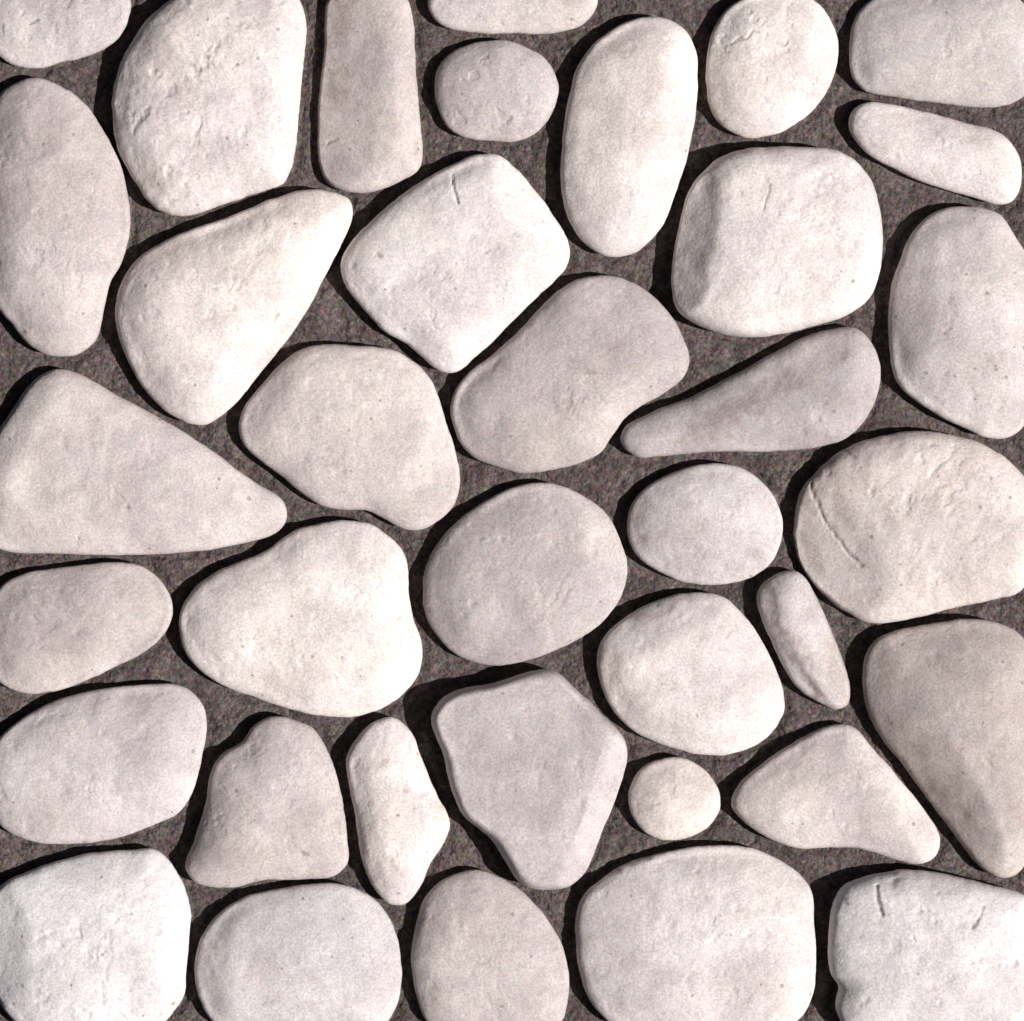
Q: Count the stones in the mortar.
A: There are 37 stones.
